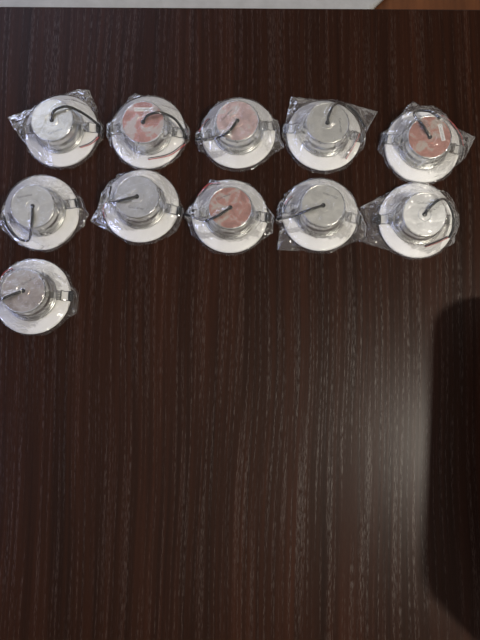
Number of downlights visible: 11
